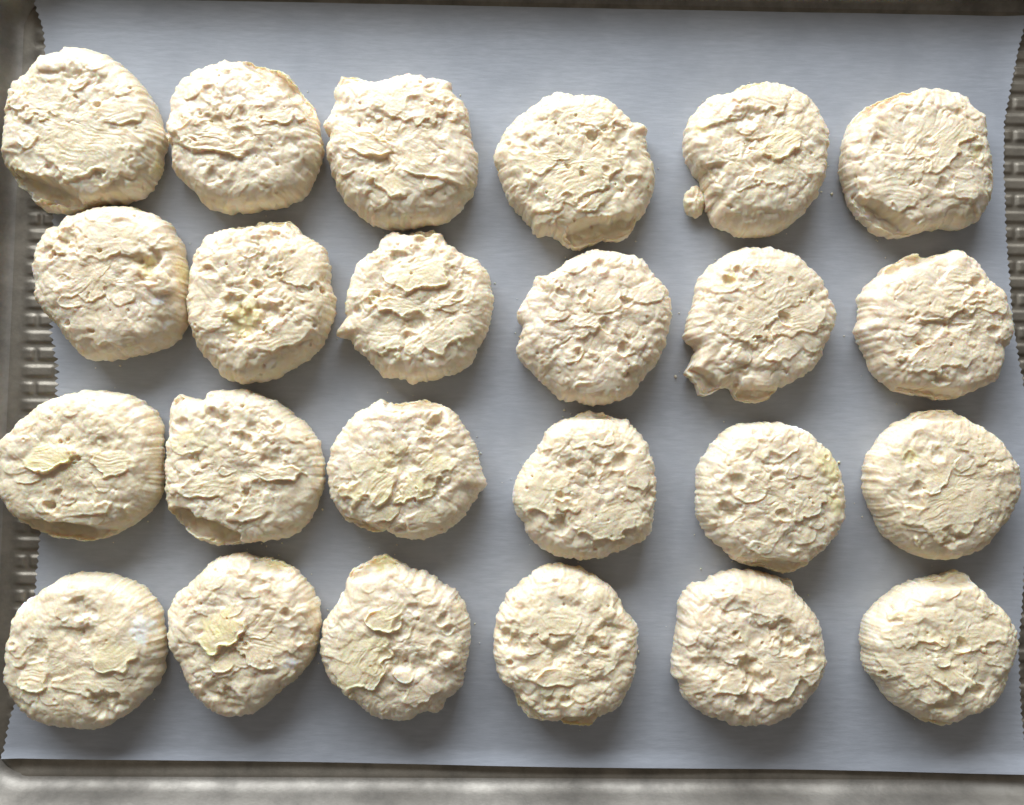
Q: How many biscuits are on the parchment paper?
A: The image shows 24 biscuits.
